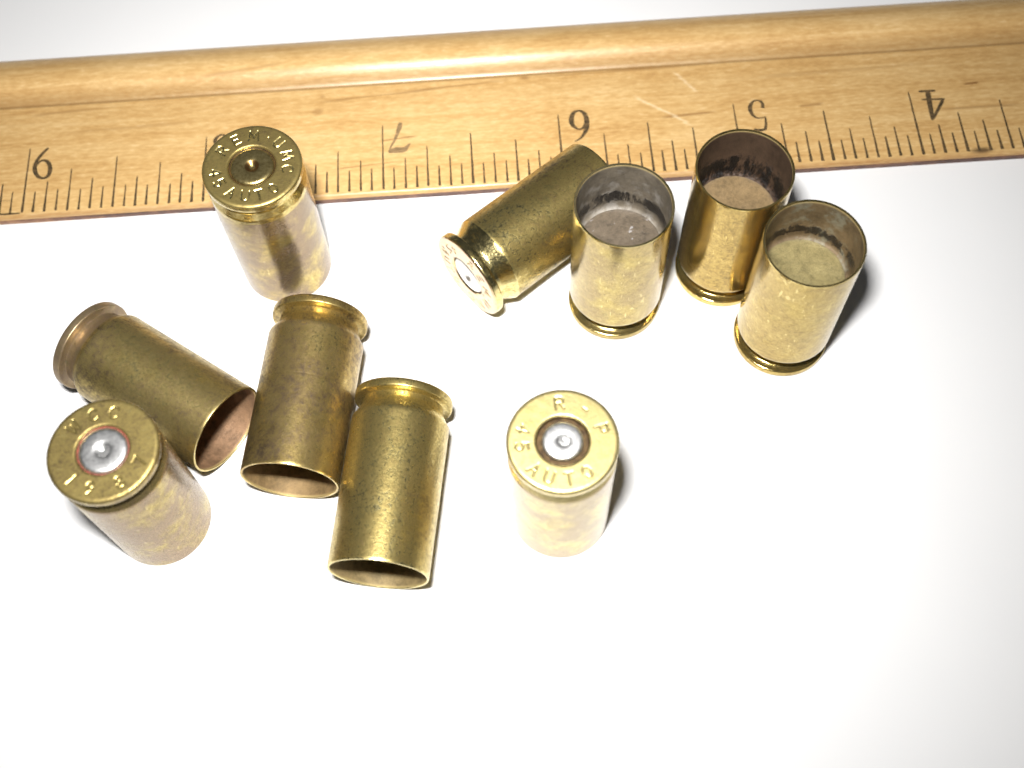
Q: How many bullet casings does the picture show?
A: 10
